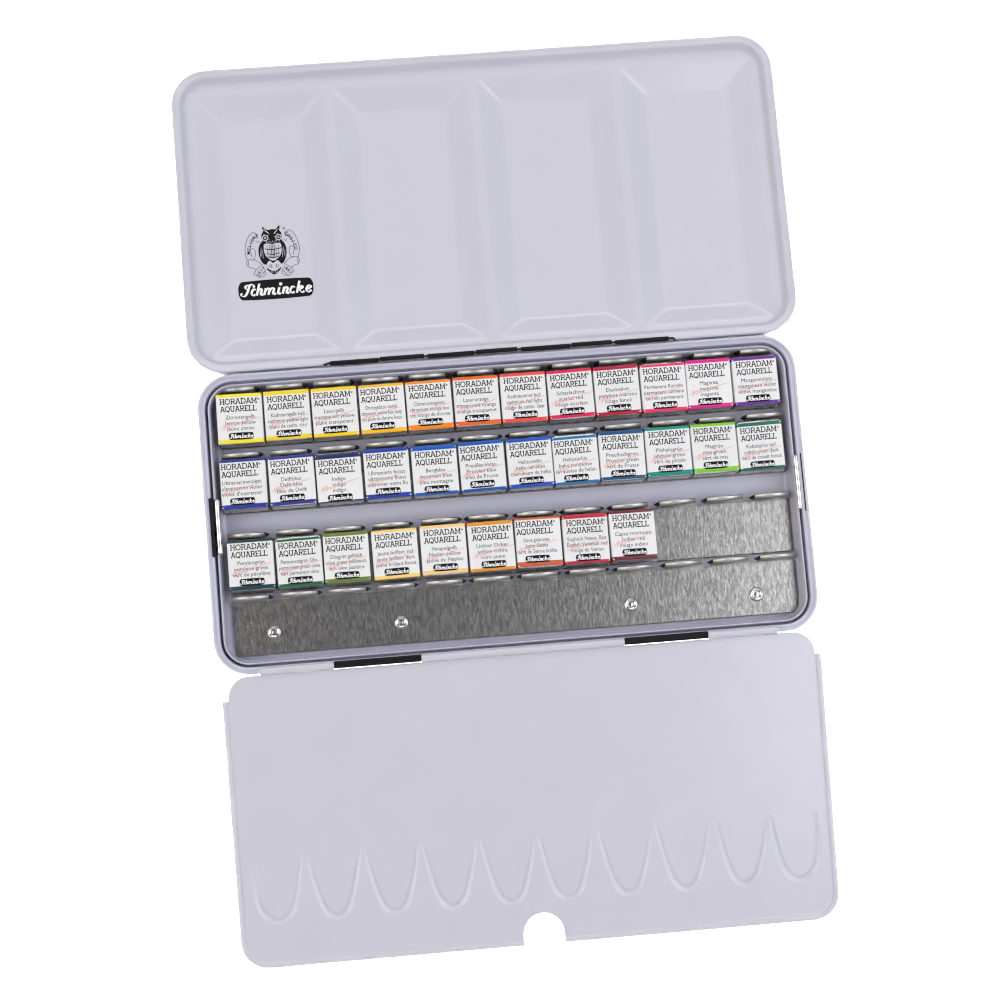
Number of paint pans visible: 33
